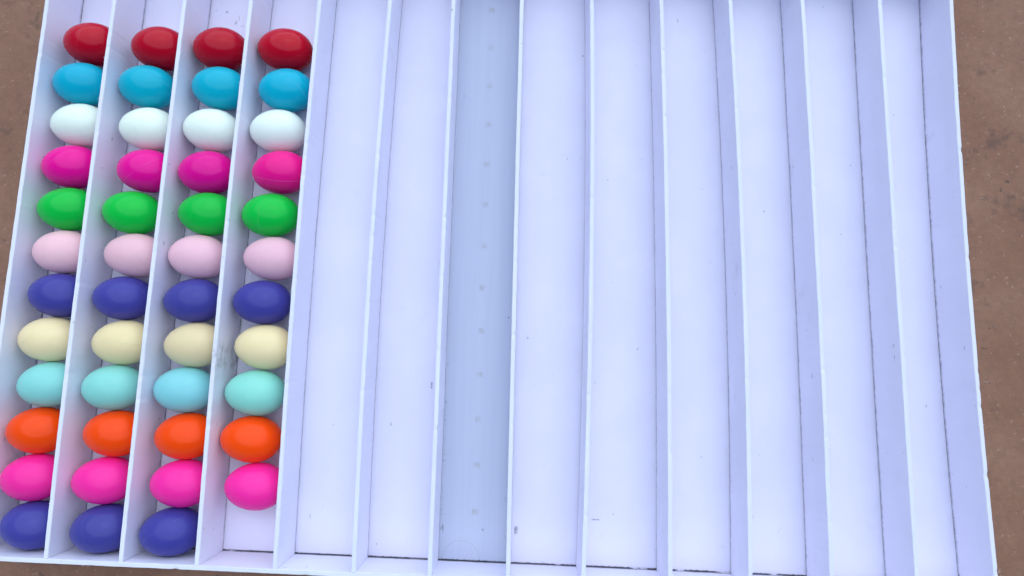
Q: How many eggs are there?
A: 47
